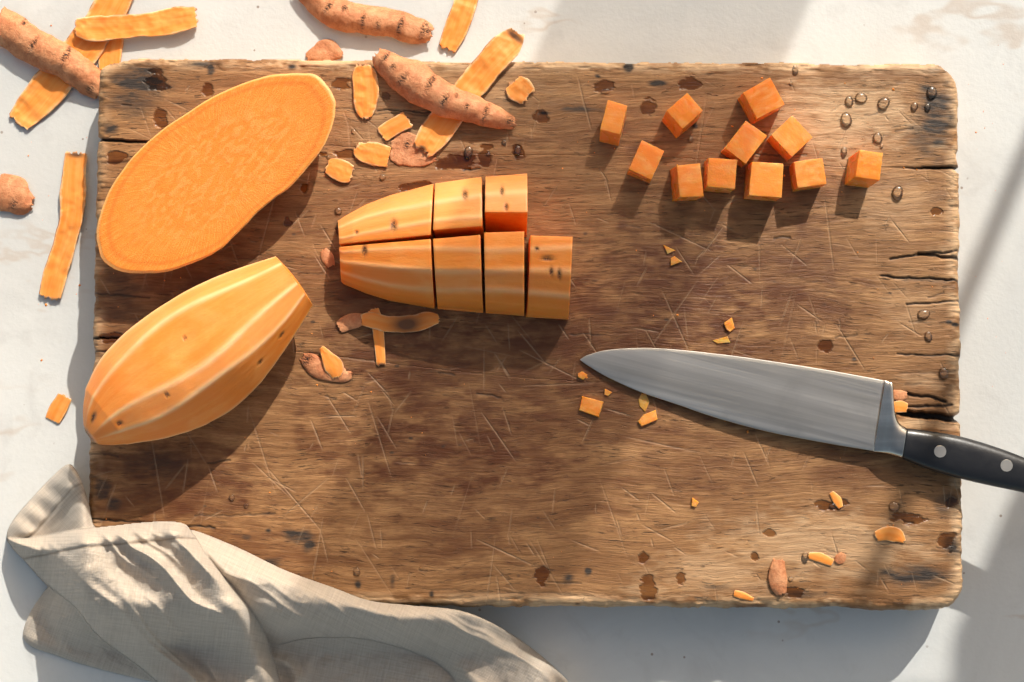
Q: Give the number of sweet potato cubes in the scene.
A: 11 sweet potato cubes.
